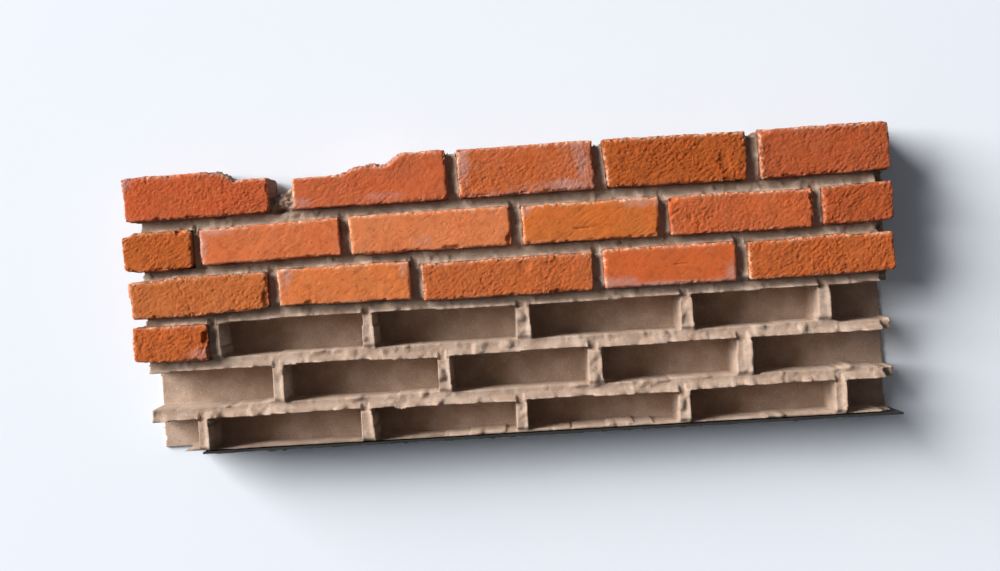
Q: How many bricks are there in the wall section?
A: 17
